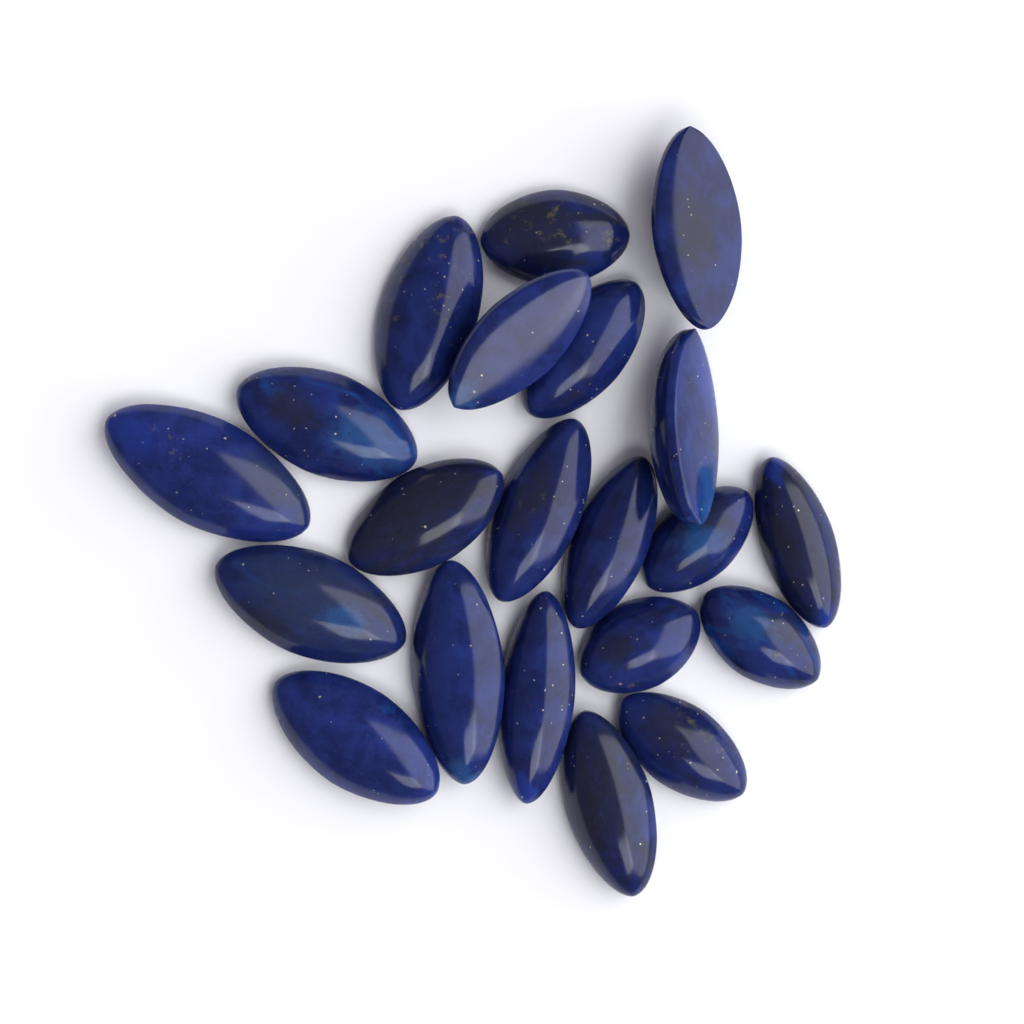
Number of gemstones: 21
